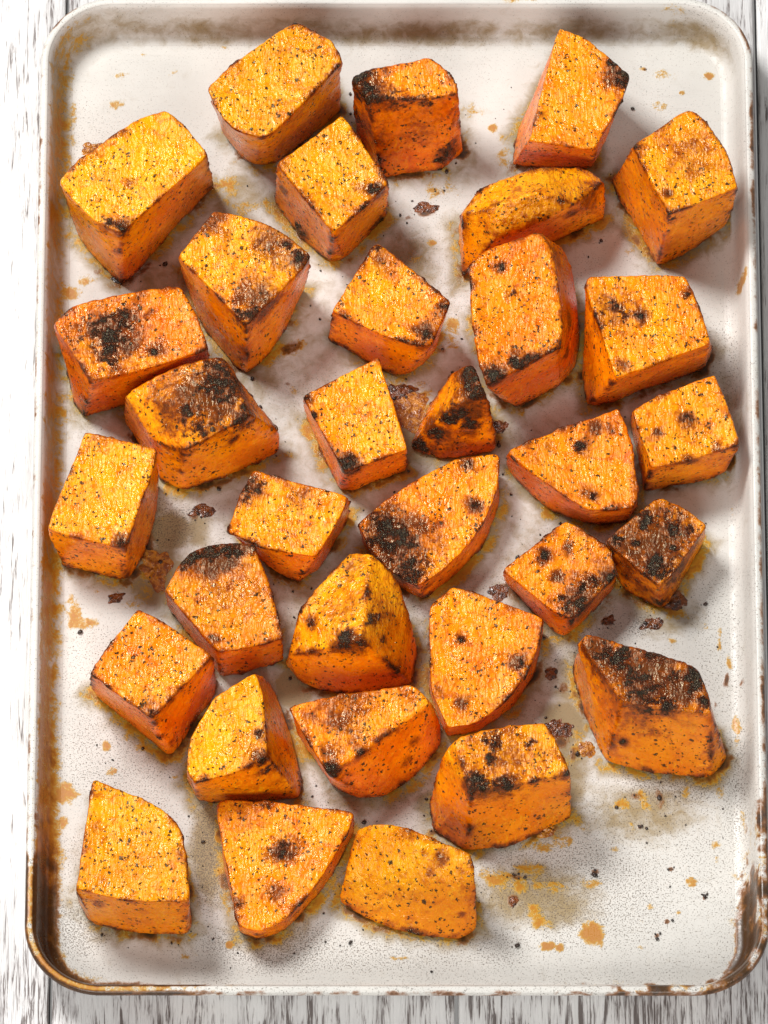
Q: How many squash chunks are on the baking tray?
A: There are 33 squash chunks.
